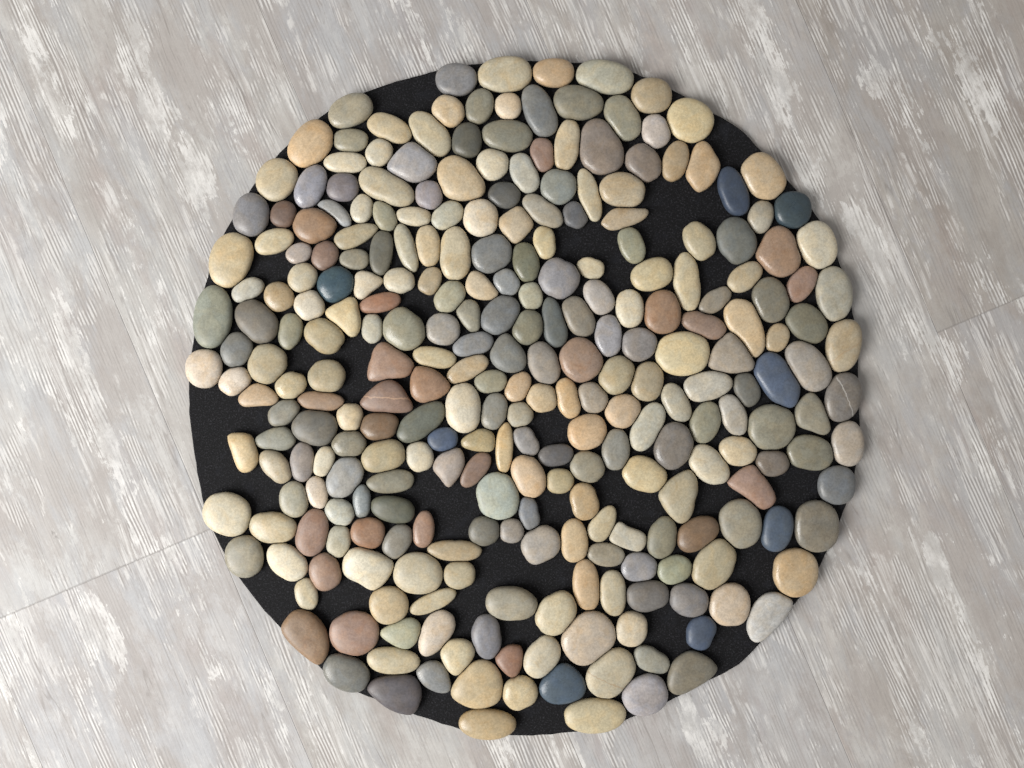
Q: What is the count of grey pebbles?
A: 126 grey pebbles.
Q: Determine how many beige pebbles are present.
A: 113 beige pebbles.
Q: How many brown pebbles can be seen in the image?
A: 25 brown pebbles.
